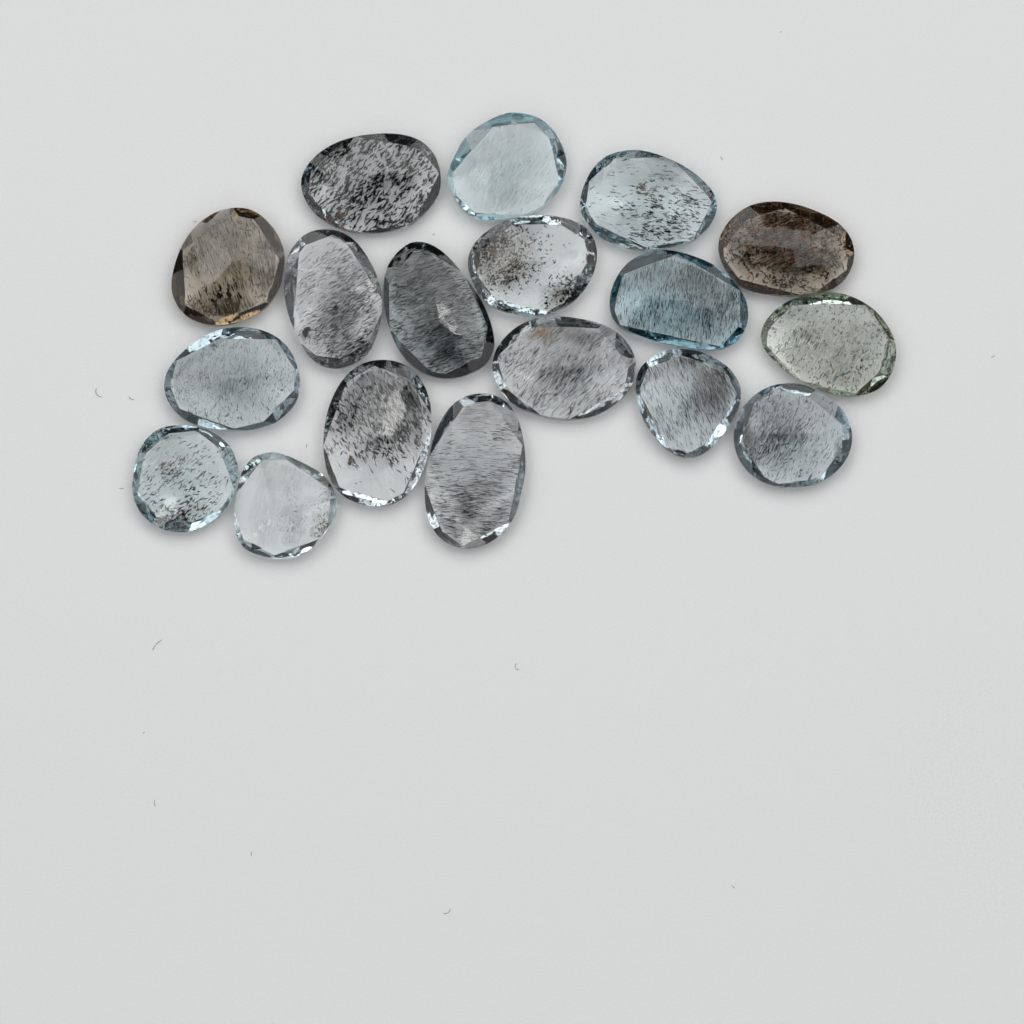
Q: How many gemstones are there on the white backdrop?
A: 18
